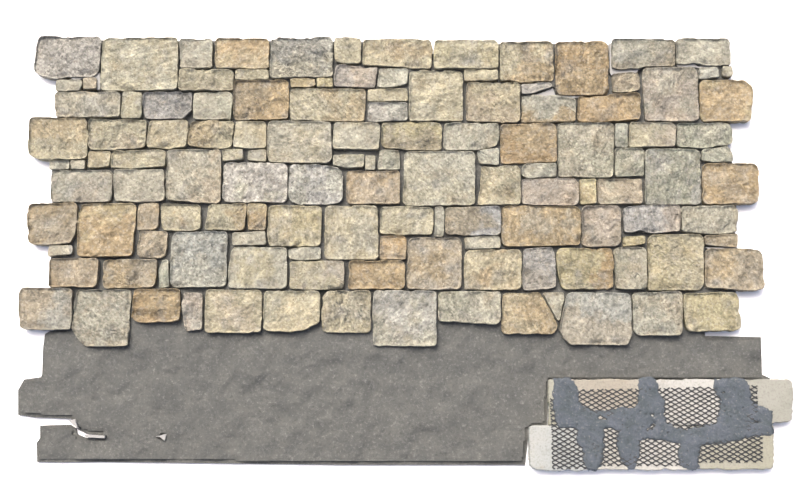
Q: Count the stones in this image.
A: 130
